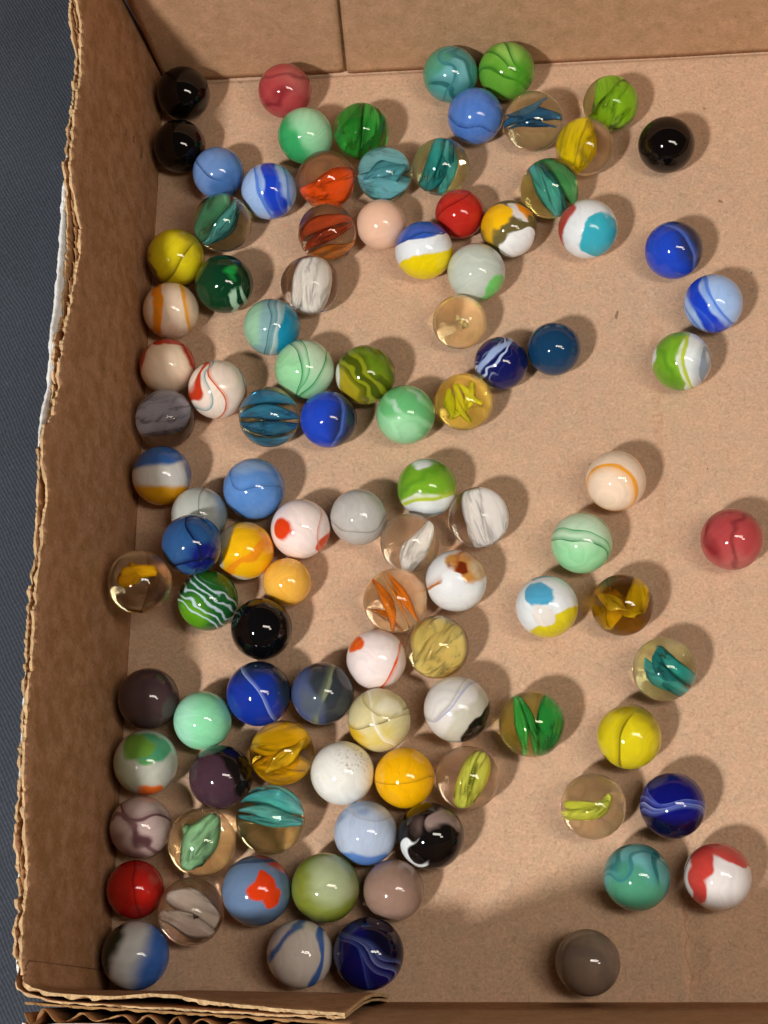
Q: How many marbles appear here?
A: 102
